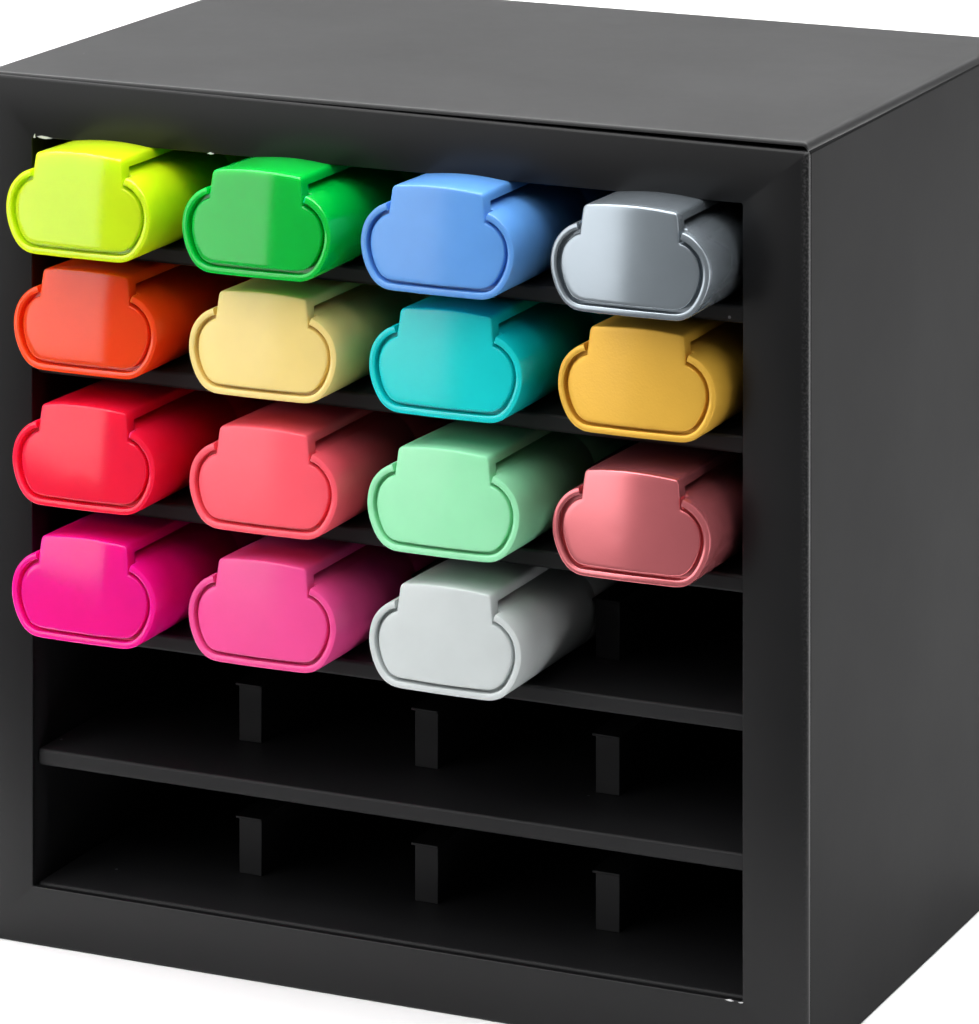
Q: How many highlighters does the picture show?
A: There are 15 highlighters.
